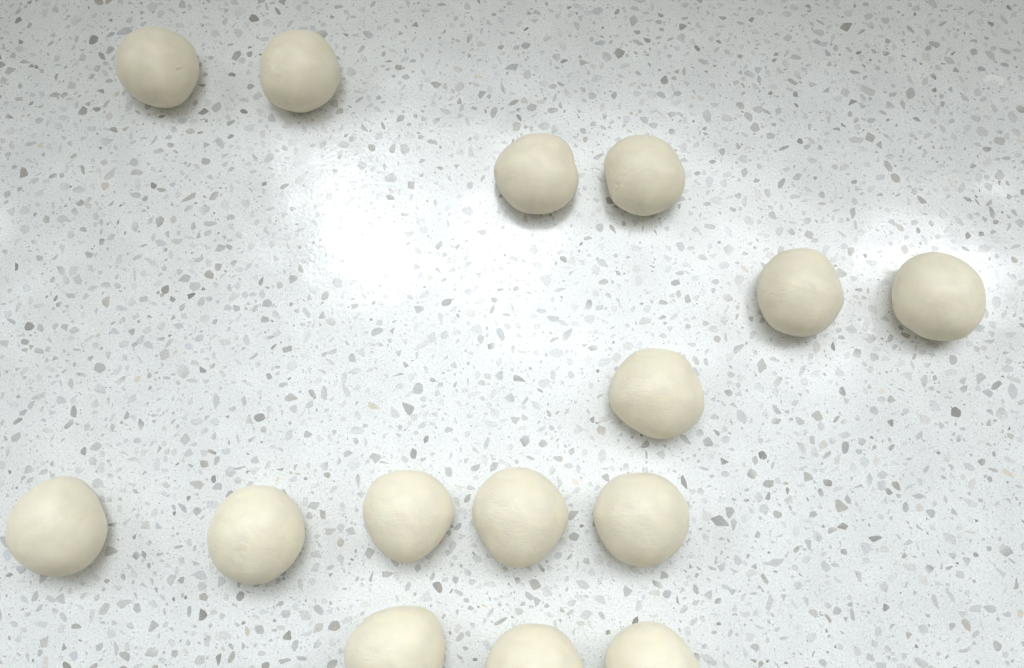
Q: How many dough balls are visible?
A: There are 15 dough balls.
